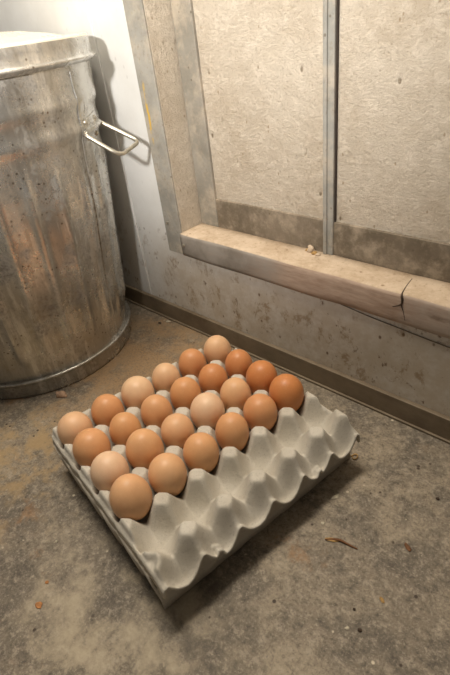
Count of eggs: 24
